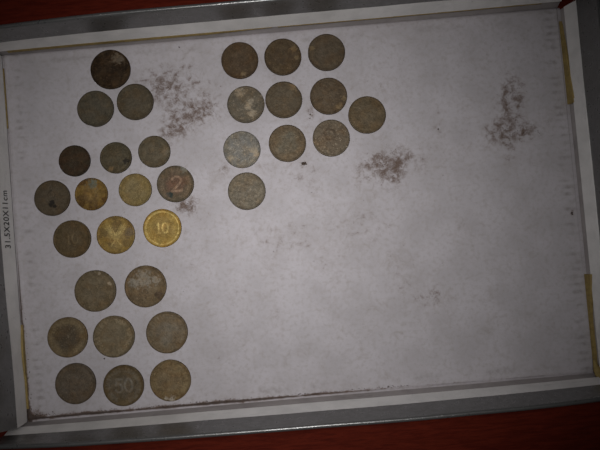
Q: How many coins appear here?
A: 32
